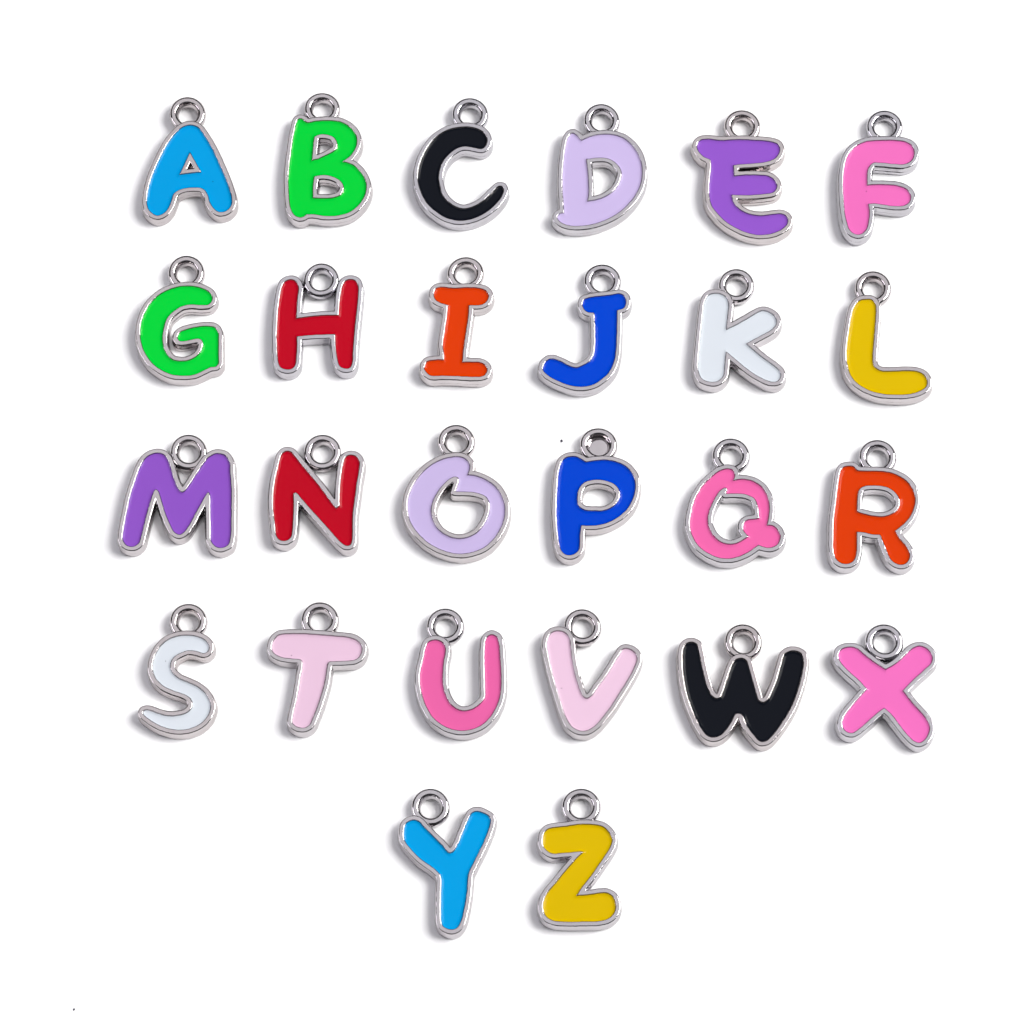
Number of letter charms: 26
